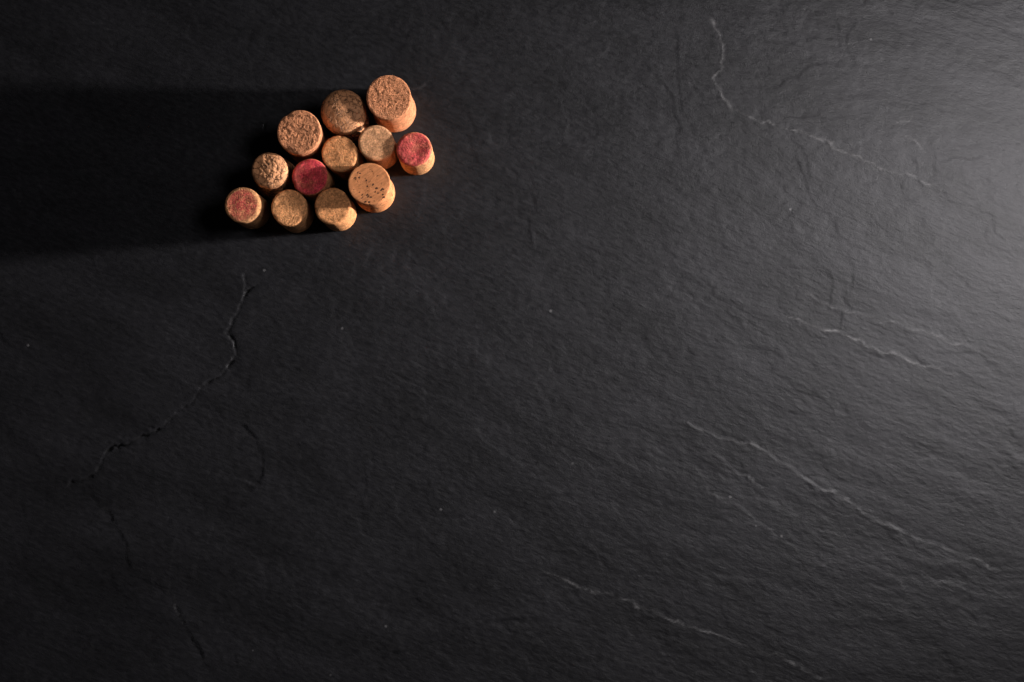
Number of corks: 12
